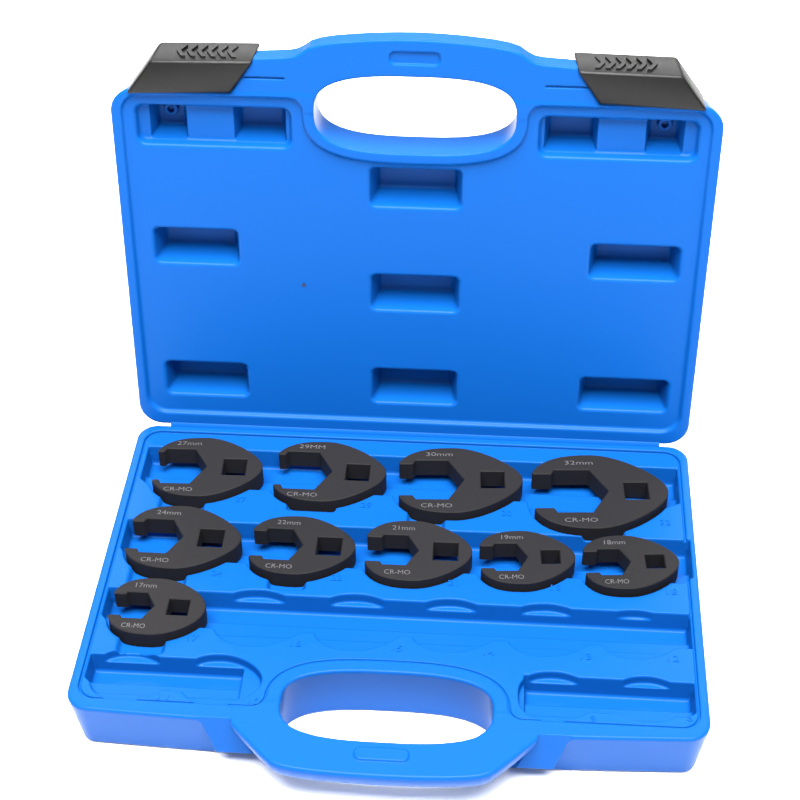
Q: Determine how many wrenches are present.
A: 10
